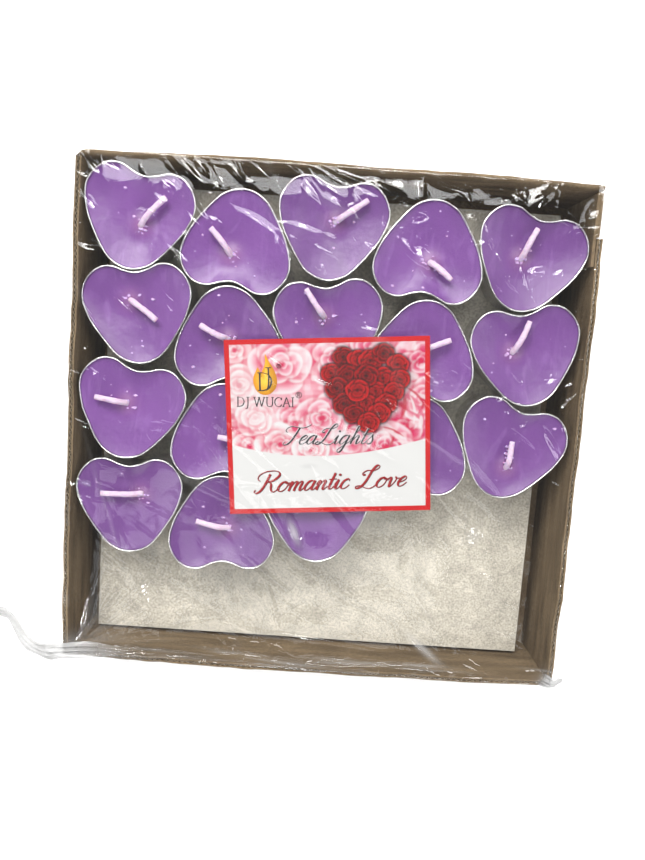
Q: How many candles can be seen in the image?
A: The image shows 17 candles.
